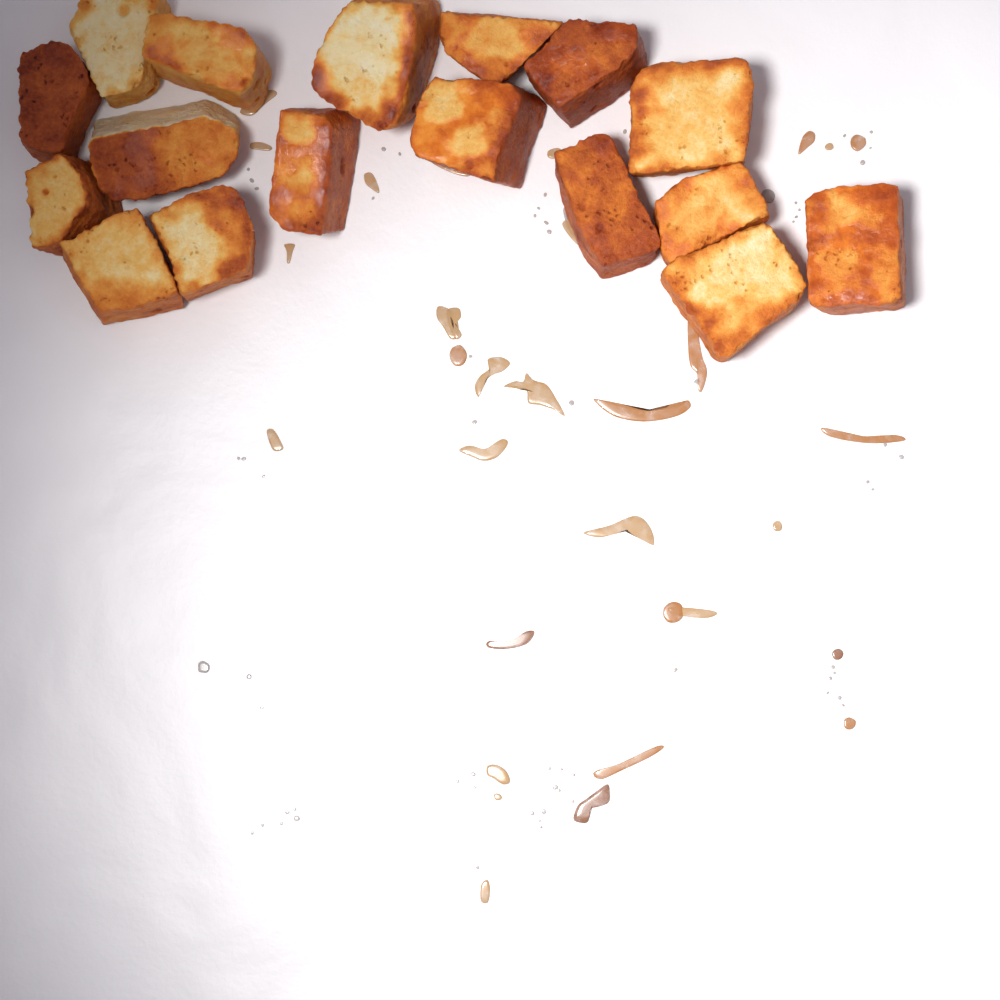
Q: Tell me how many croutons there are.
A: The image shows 17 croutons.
